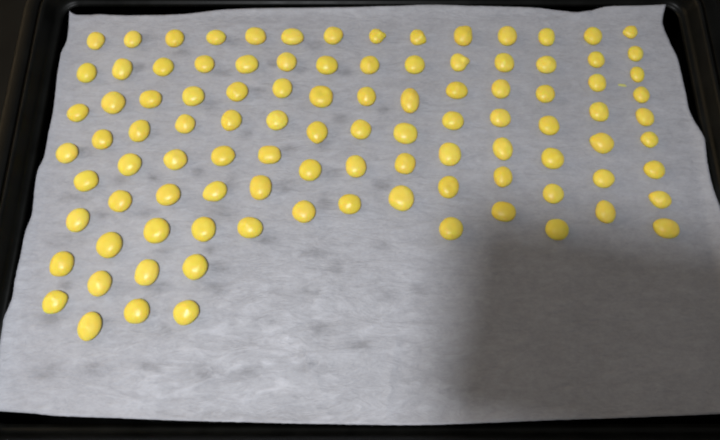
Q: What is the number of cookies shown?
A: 101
